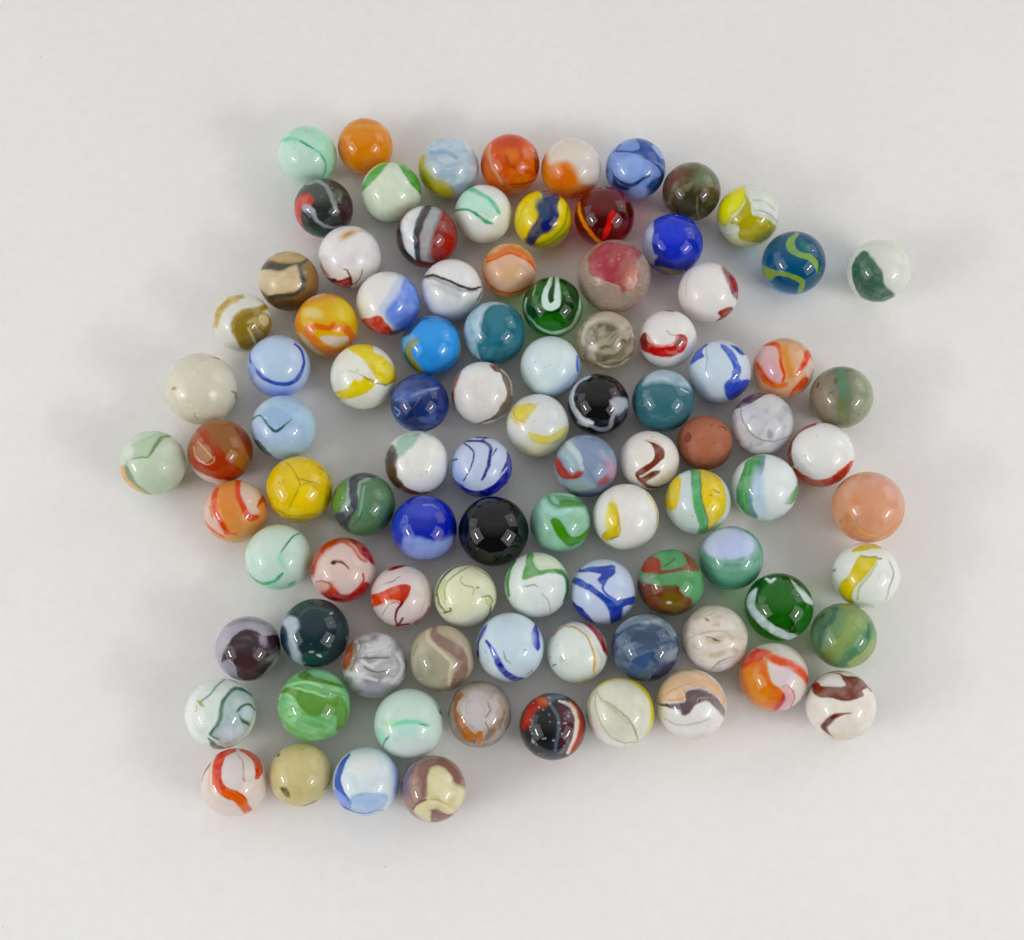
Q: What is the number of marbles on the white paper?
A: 95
